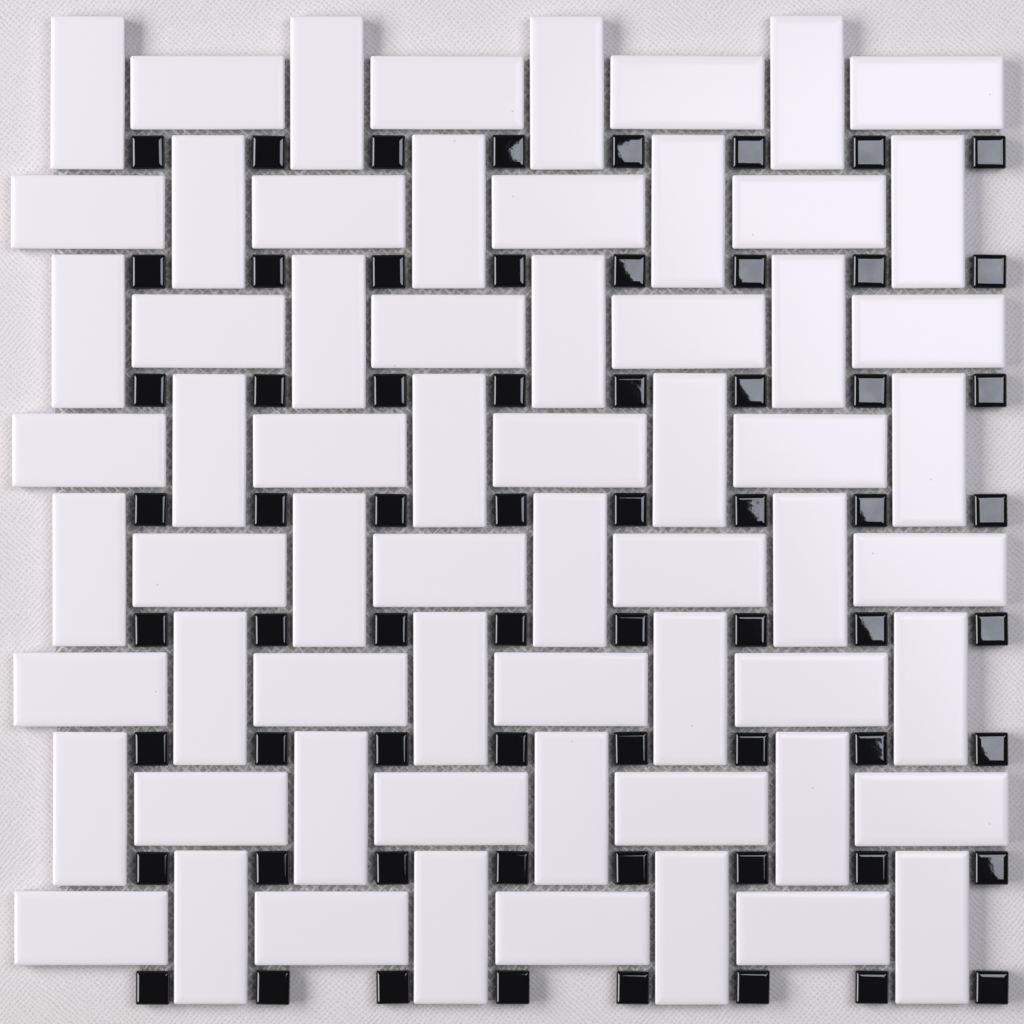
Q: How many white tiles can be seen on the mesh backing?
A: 64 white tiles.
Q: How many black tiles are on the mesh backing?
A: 64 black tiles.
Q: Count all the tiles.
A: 128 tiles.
